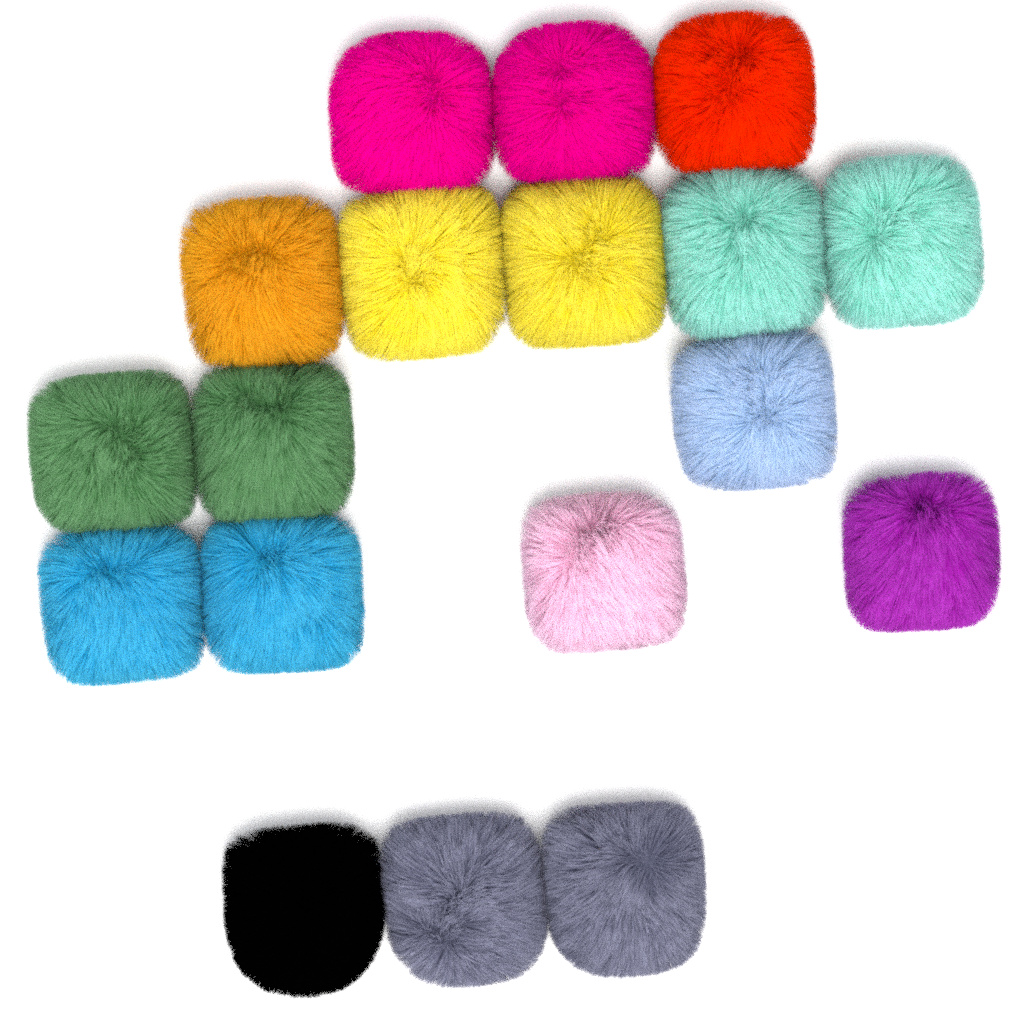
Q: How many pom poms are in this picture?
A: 18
